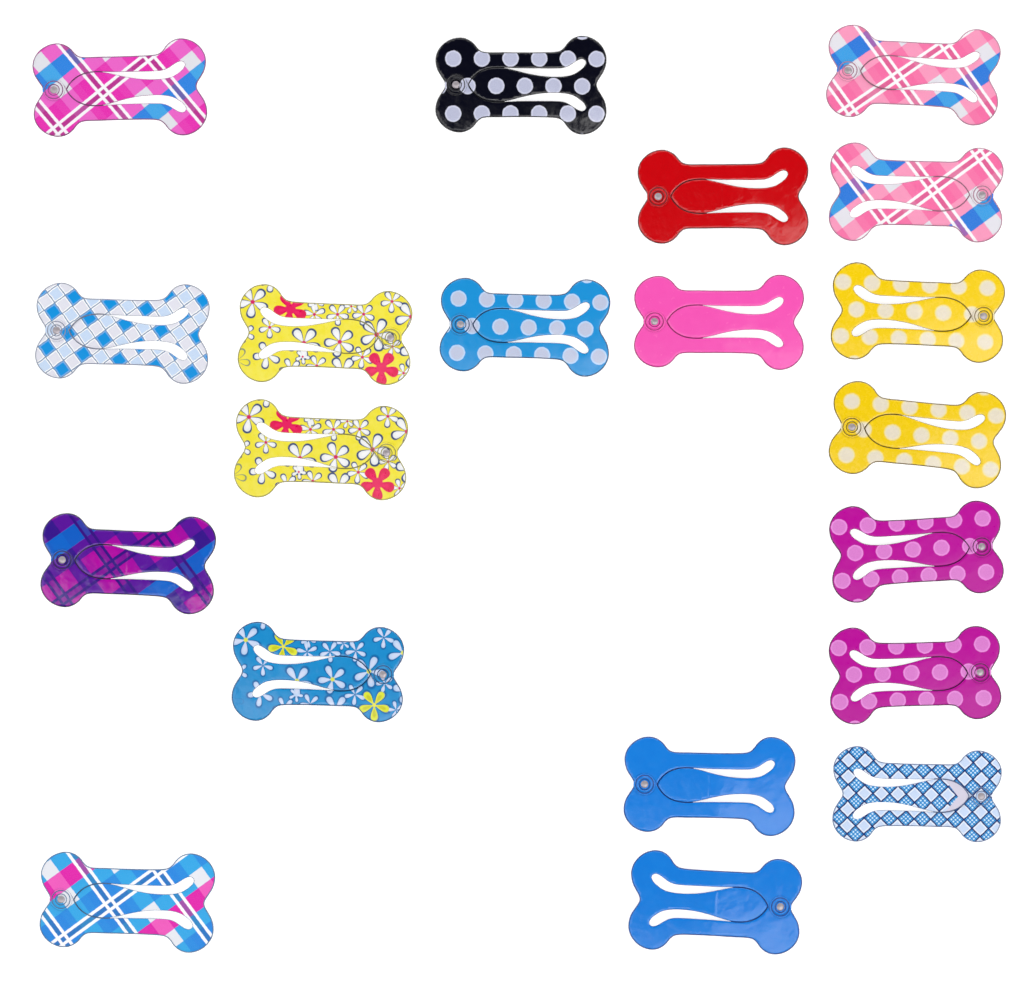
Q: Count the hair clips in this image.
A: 20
